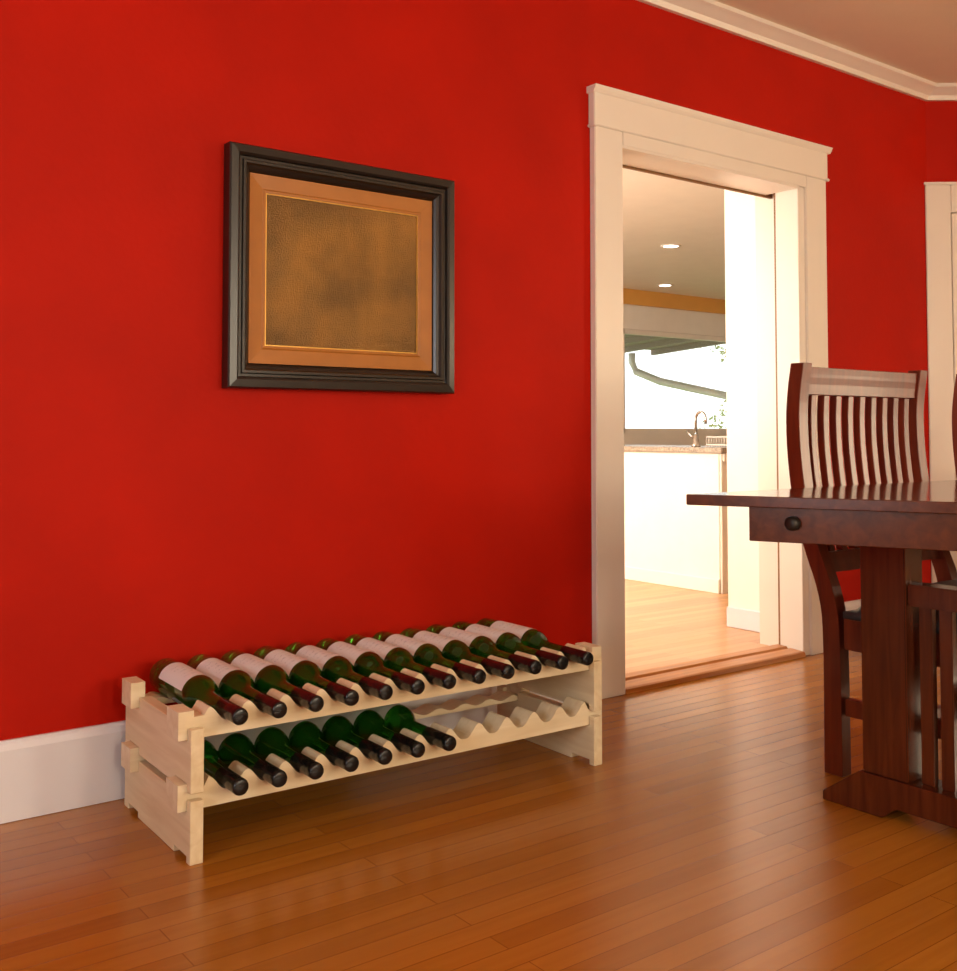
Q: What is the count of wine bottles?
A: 19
